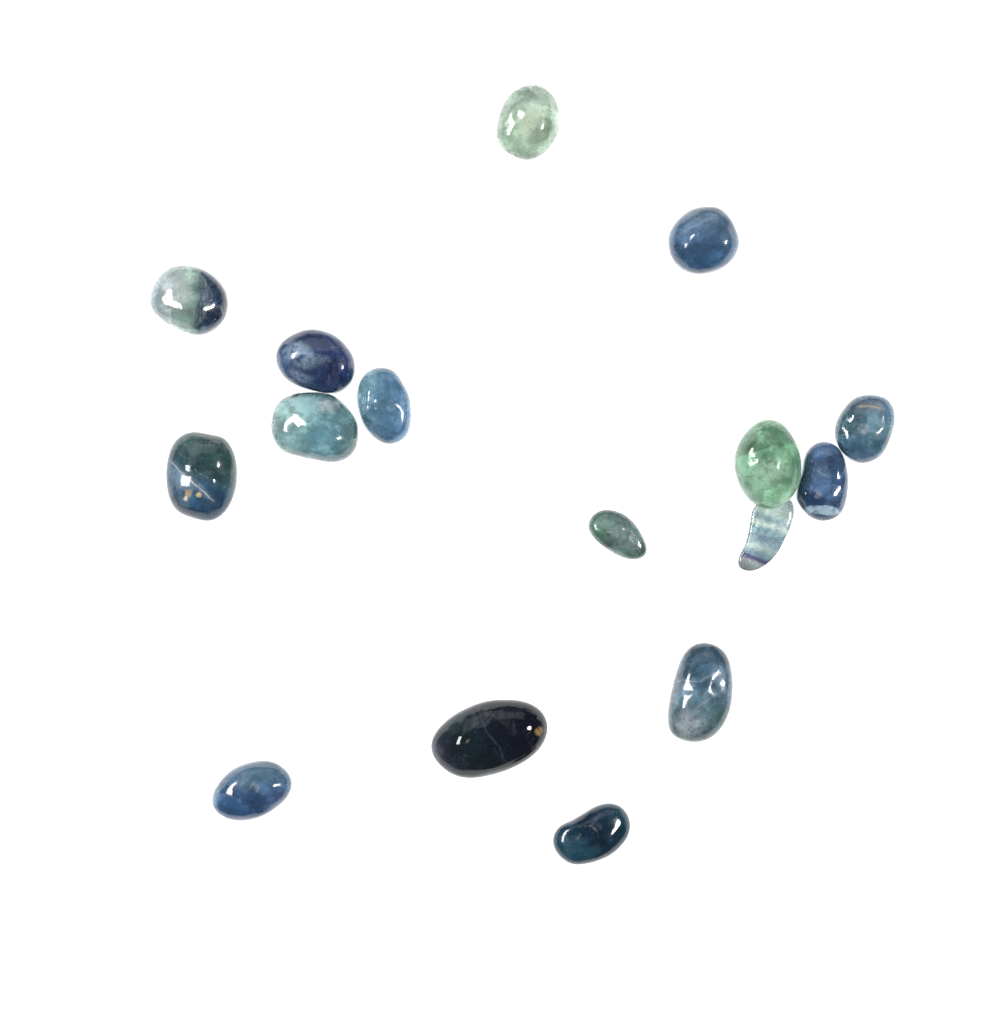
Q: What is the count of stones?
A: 16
